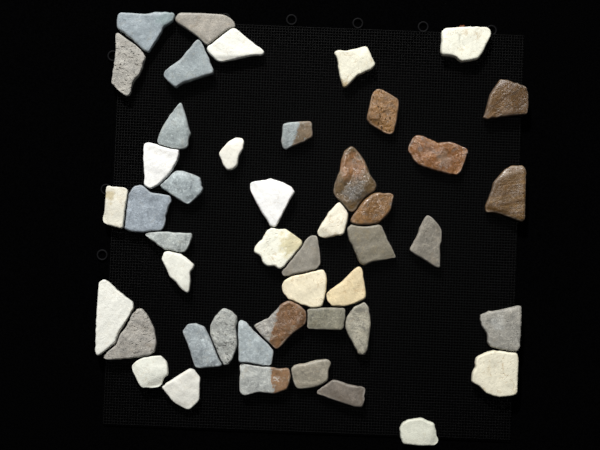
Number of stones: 46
